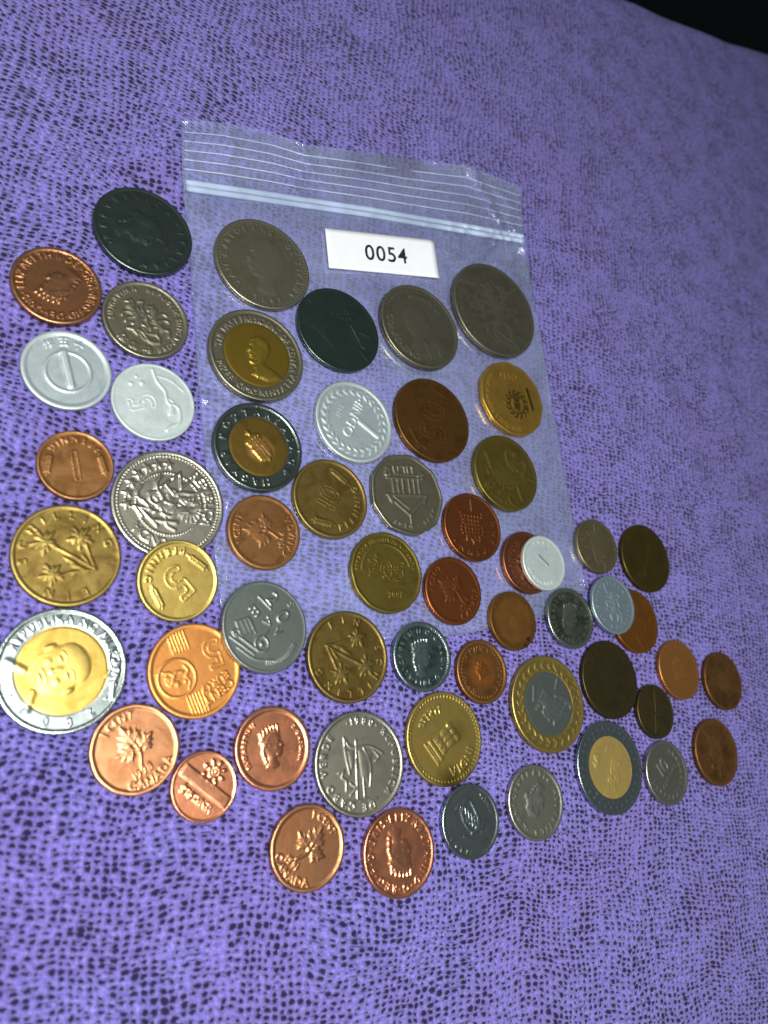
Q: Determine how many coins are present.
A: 56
